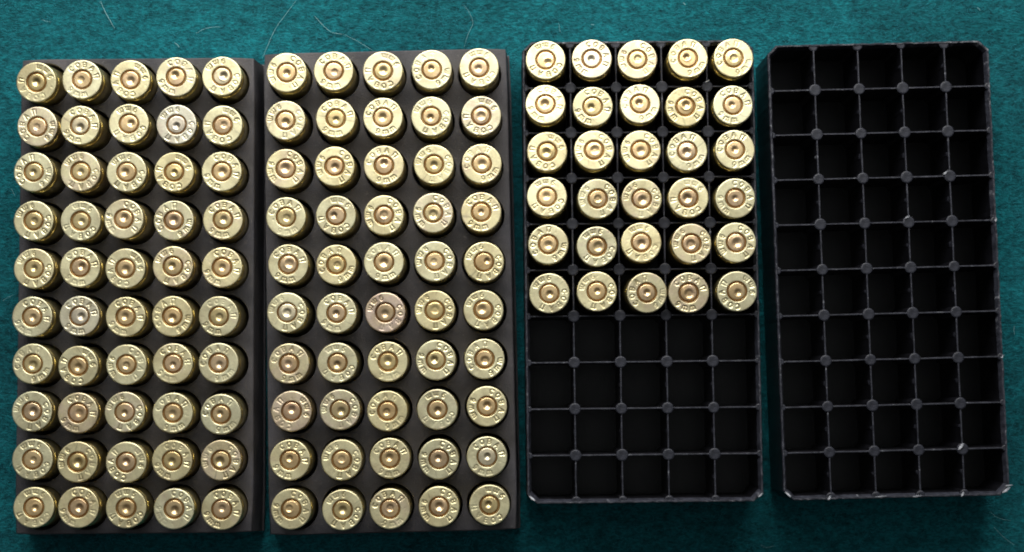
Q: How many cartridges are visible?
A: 130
